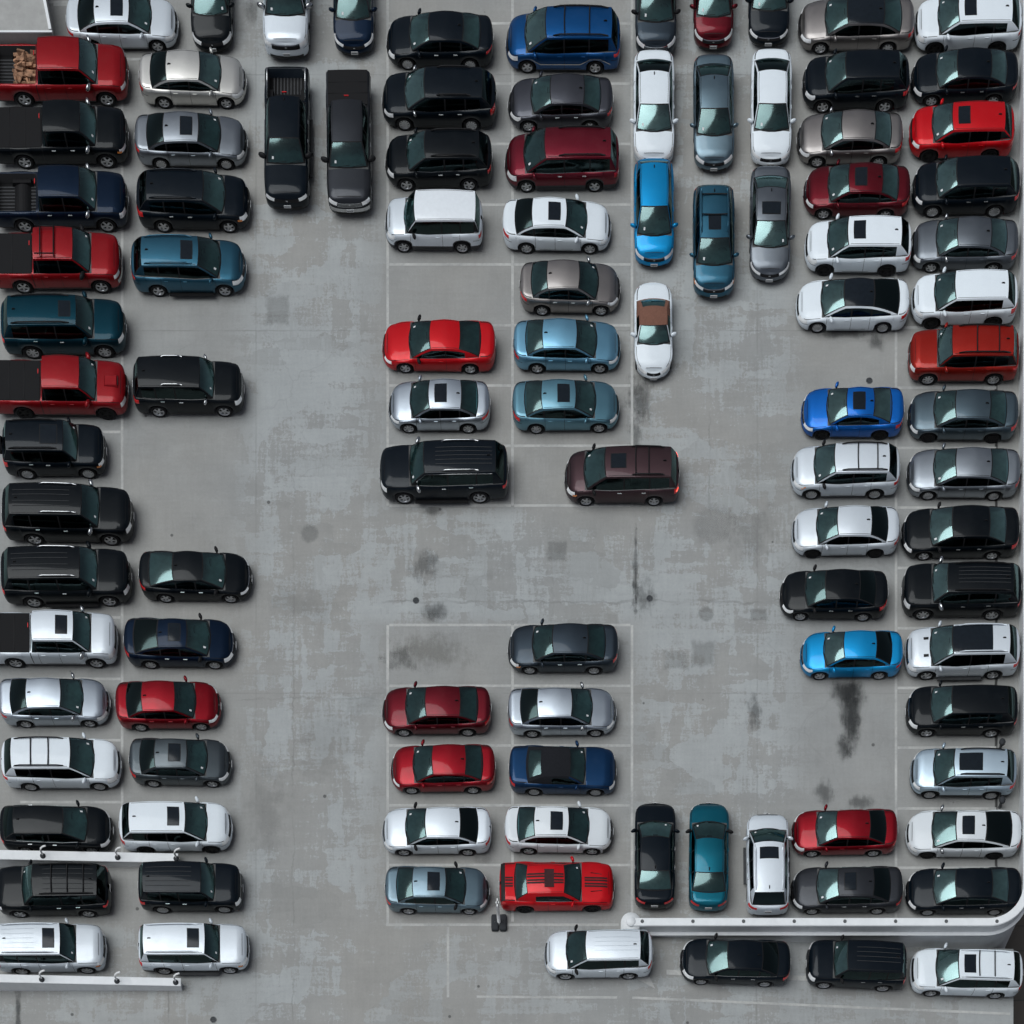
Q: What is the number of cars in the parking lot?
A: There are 95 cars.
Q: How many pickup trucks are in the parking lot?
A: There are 8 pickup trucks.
